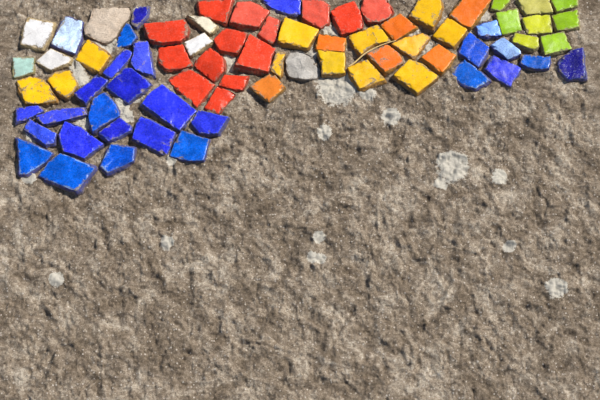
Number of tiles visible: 73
